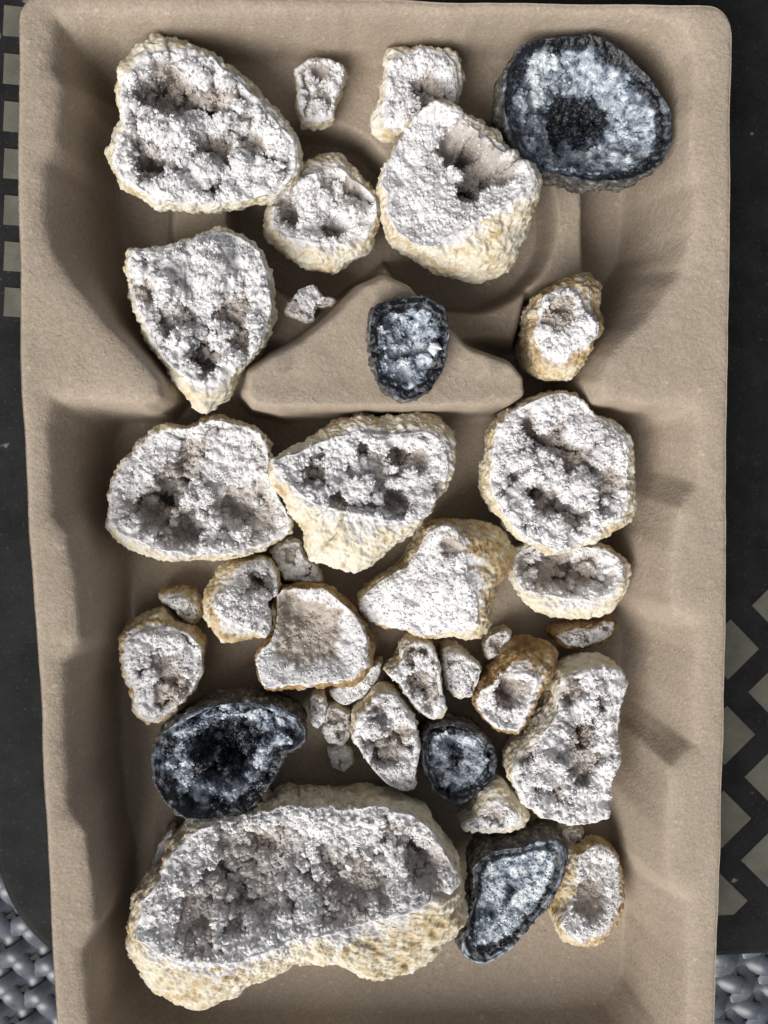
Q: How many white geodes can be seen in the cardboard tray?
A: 34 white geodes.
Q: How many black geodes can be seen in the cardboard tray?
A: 5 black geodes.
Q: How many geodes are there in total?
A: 39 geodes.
